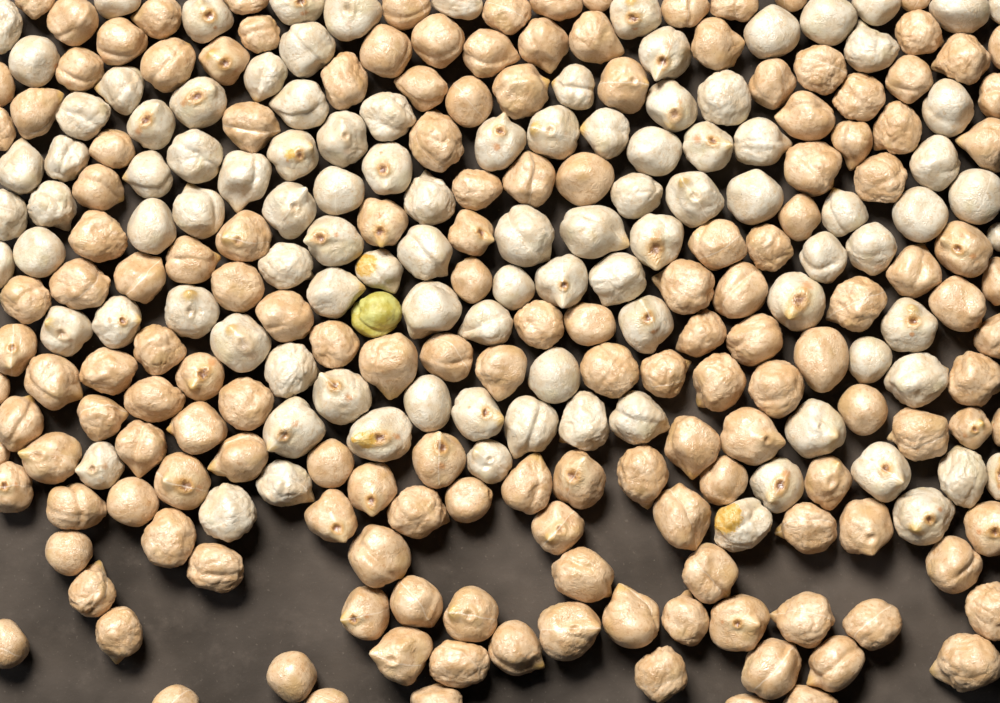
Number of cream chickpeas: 103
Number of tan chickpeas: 162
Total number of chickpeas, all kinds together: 265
